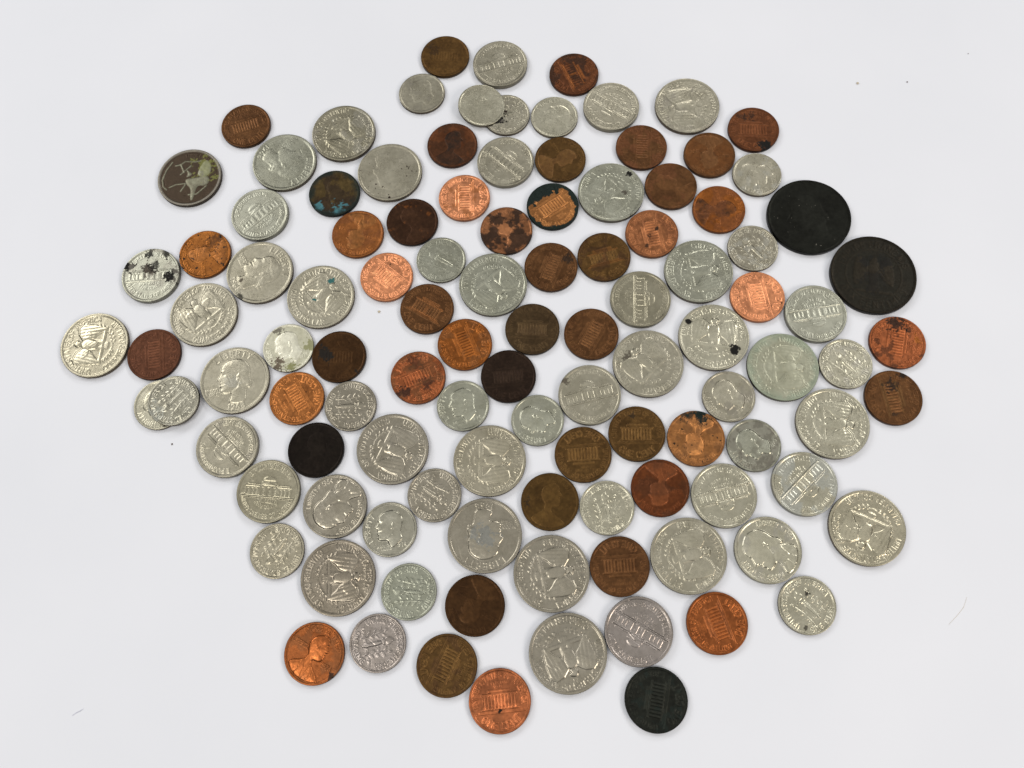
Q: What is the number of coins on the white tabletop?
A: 111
